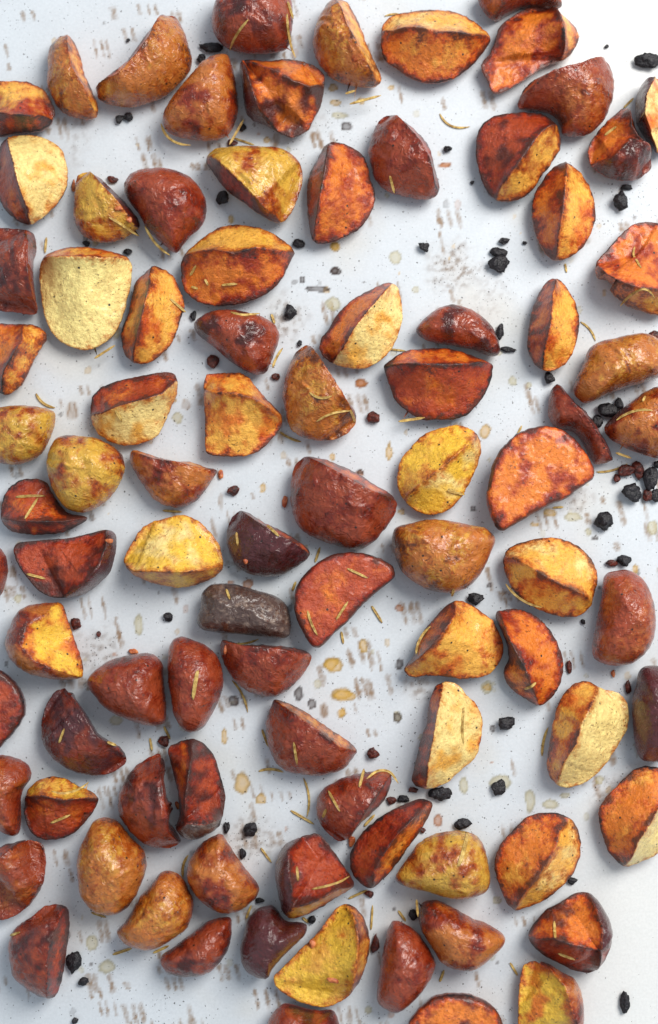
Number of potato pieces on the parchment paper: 90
